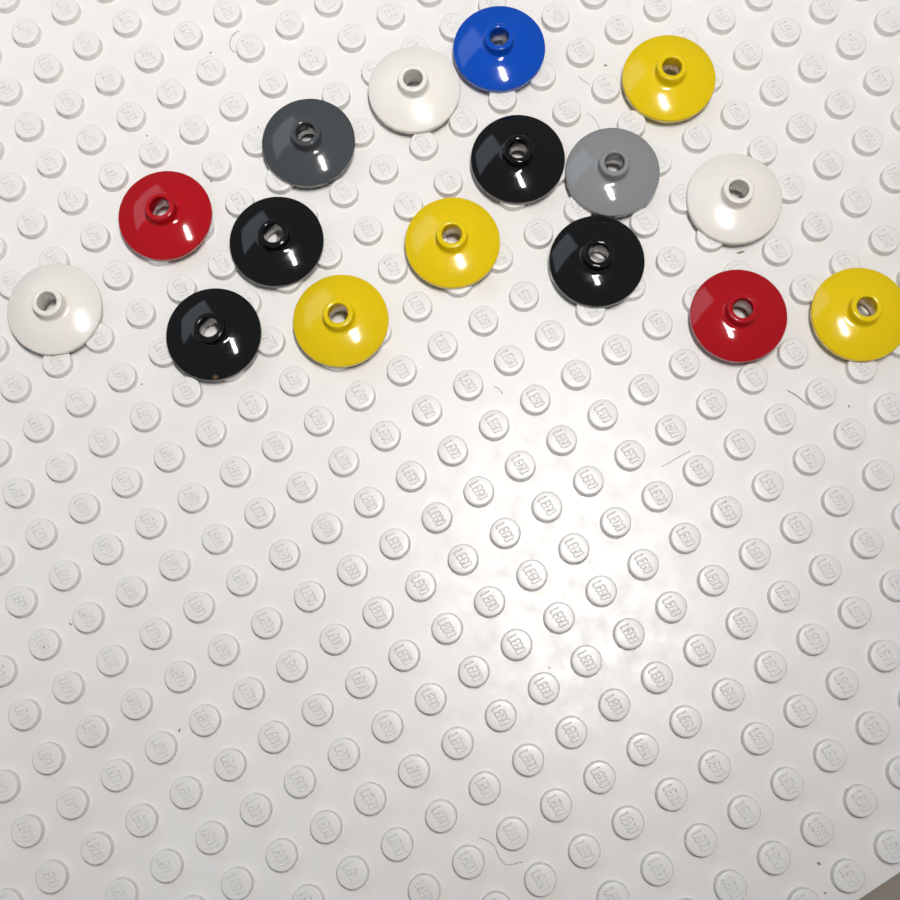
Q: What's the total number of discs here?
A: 16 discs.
